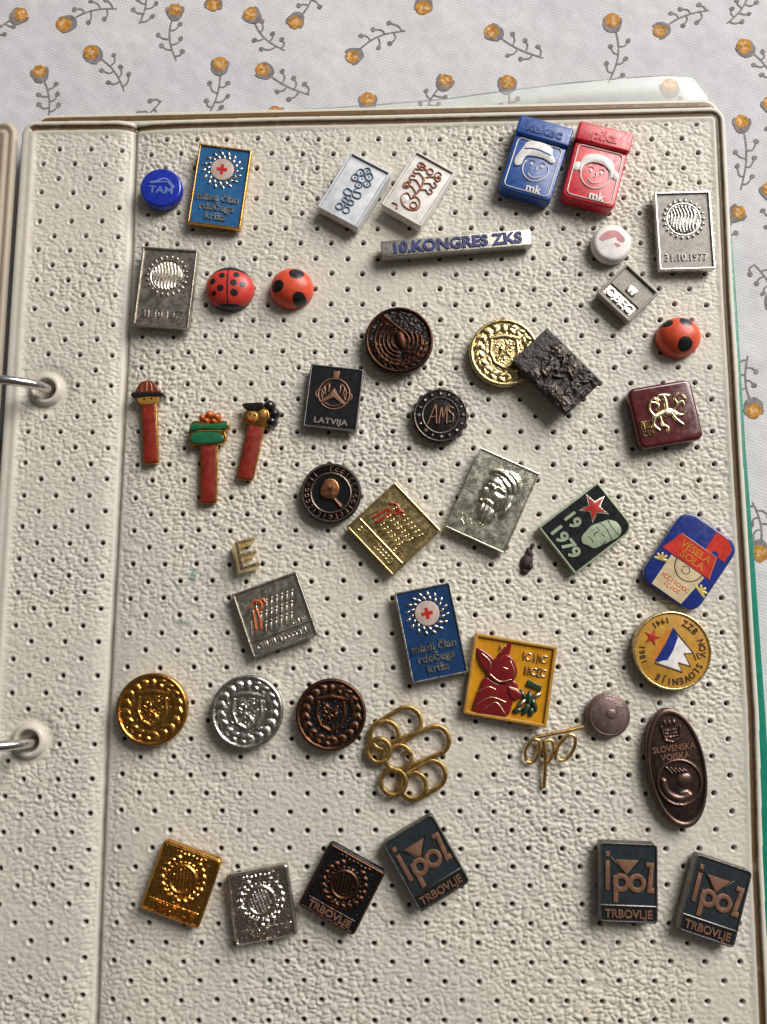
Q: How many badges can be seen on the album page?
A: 46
